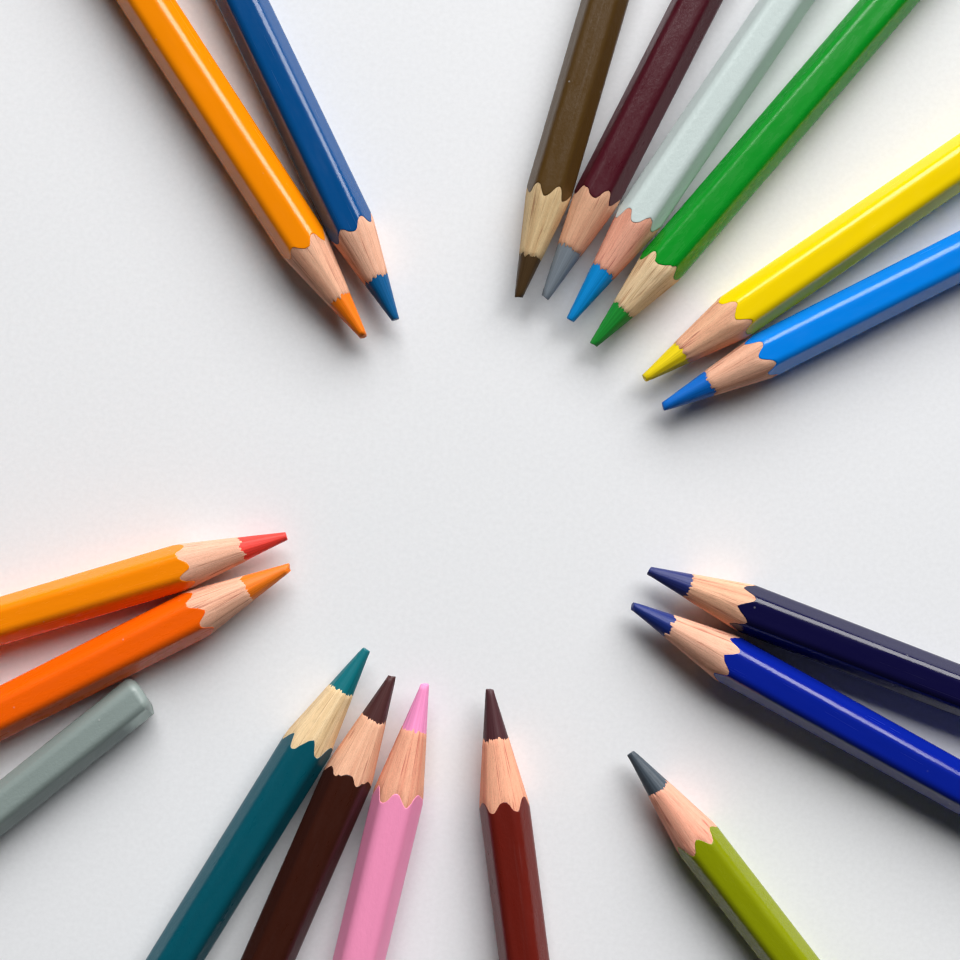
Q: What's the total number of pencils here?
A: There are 18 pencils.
